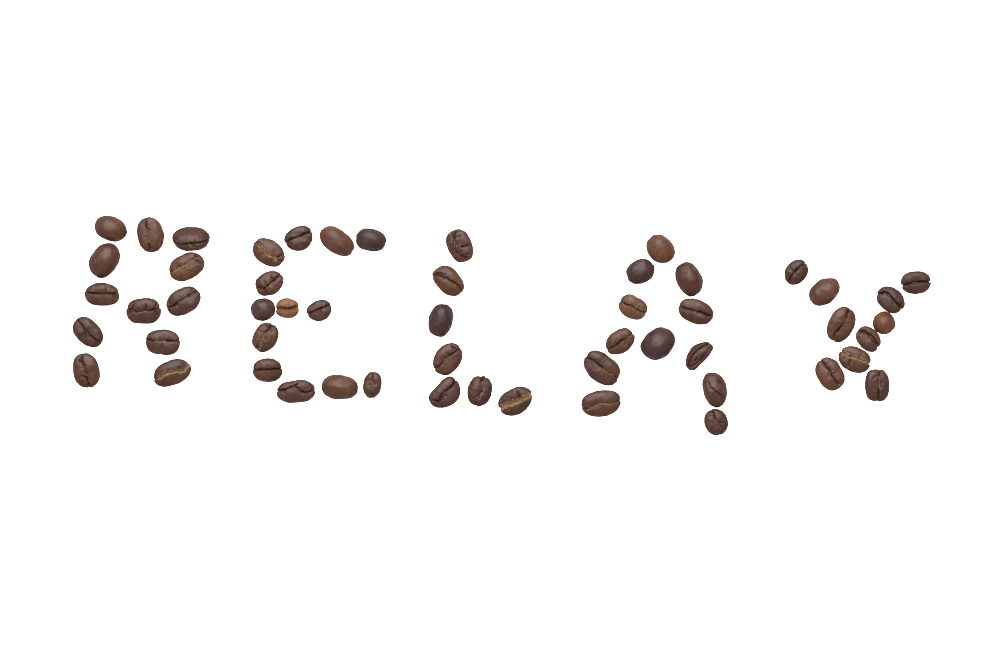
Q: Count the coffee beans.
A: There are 54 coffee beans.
